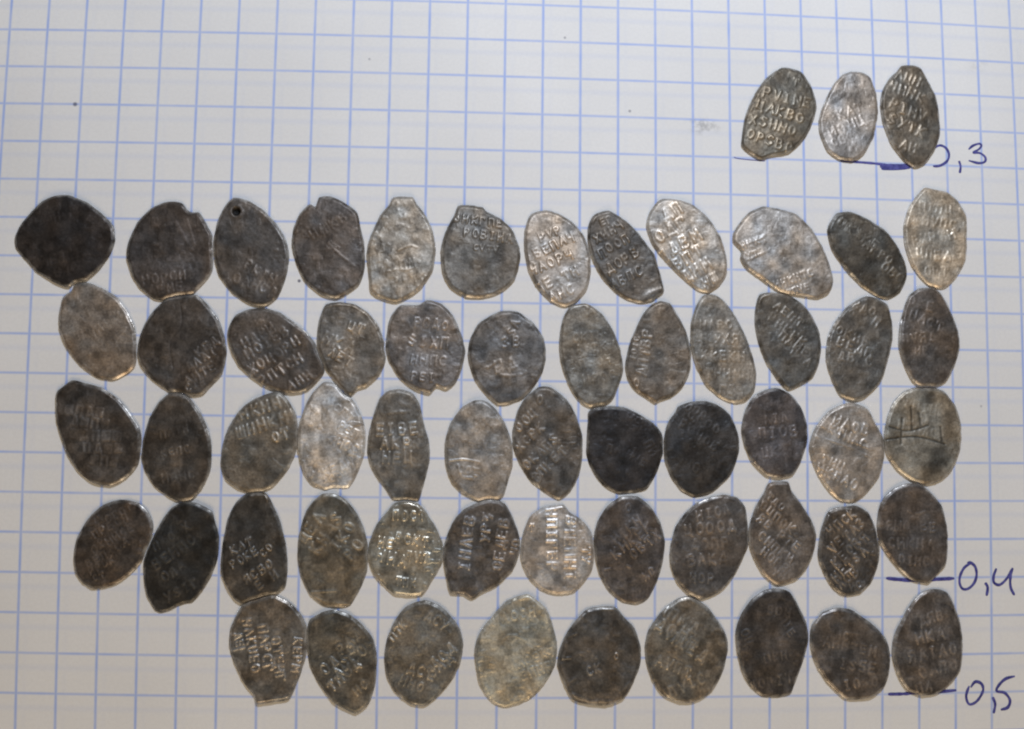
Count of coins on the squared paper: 60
